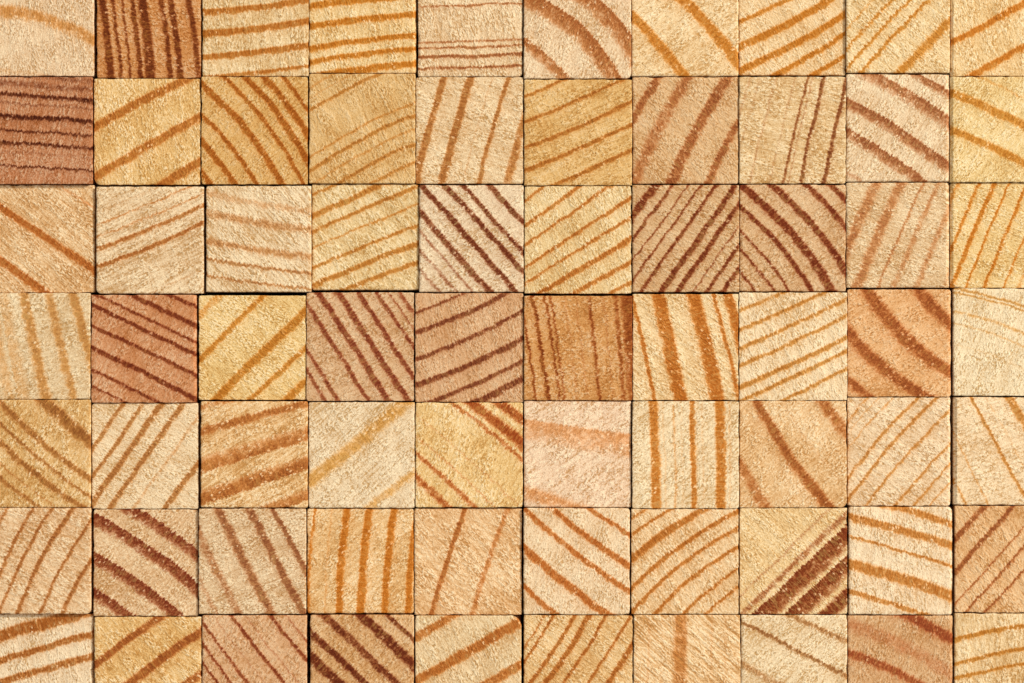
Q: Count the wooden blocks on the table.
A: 70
